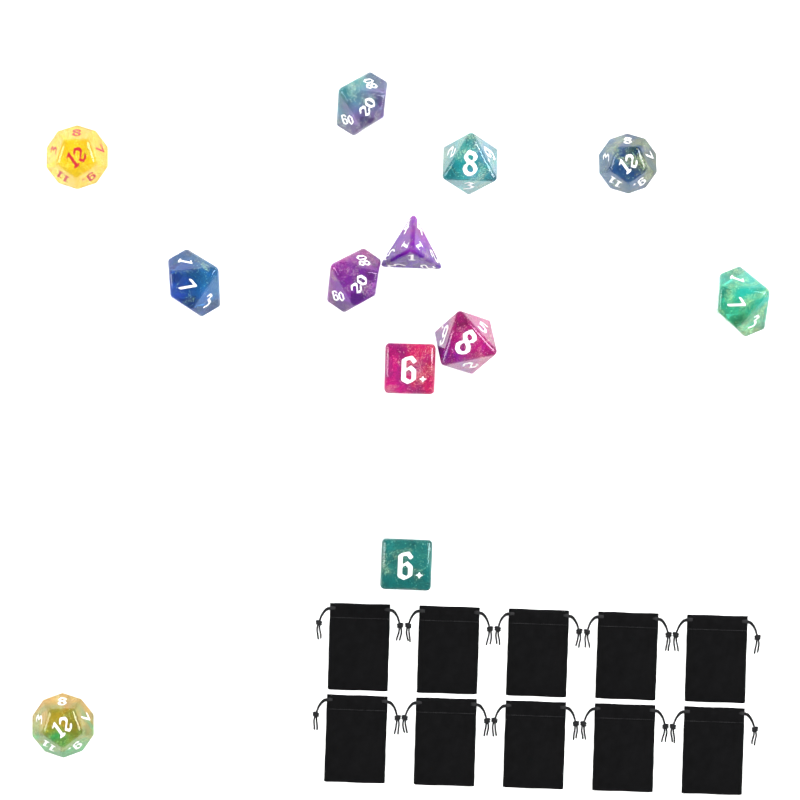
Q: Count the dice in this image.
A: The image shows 12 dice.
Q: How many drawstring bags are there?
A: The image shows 10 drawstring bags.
